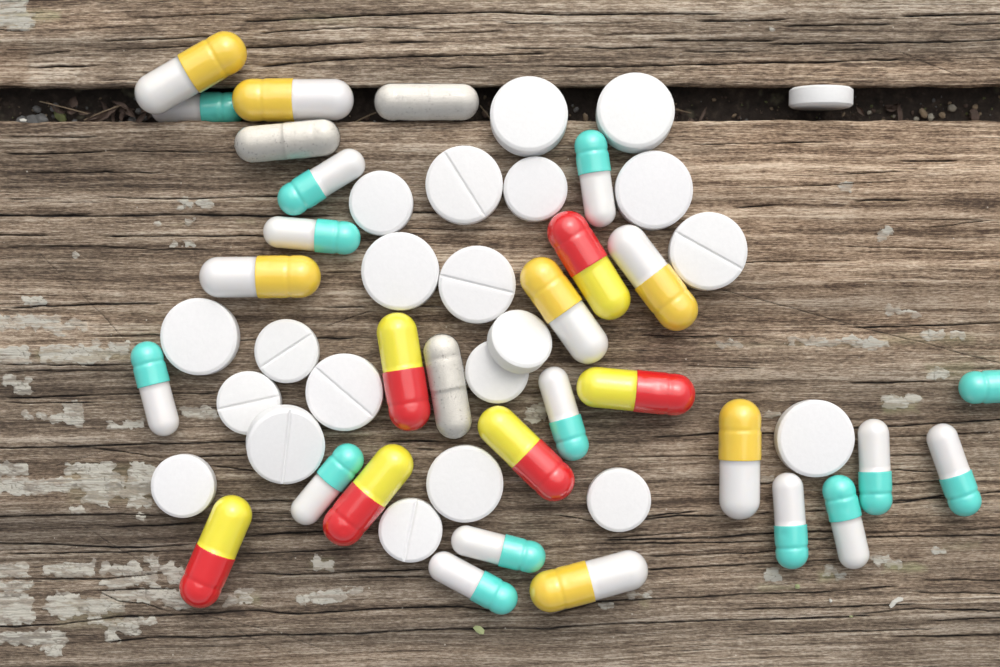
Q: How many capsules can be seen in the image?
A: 30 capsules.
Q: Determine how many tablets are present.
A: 22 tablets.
